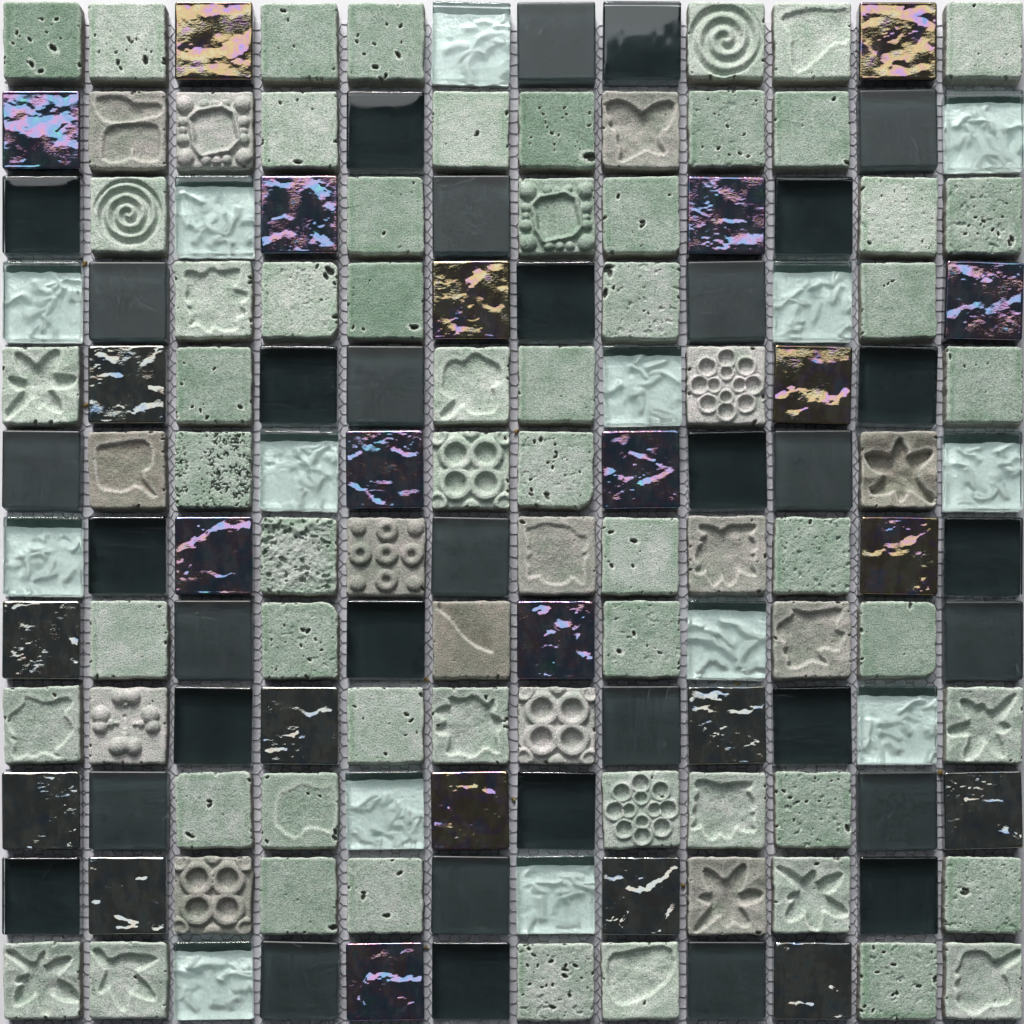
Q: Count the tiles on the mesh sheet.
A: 144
